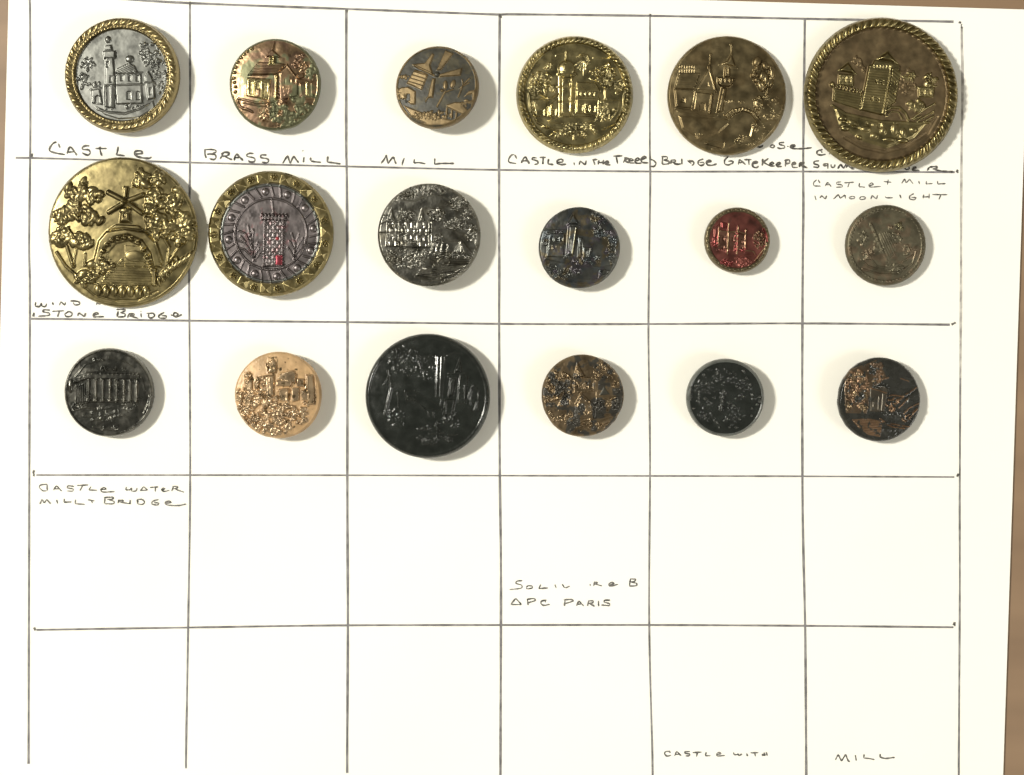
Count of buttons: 18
